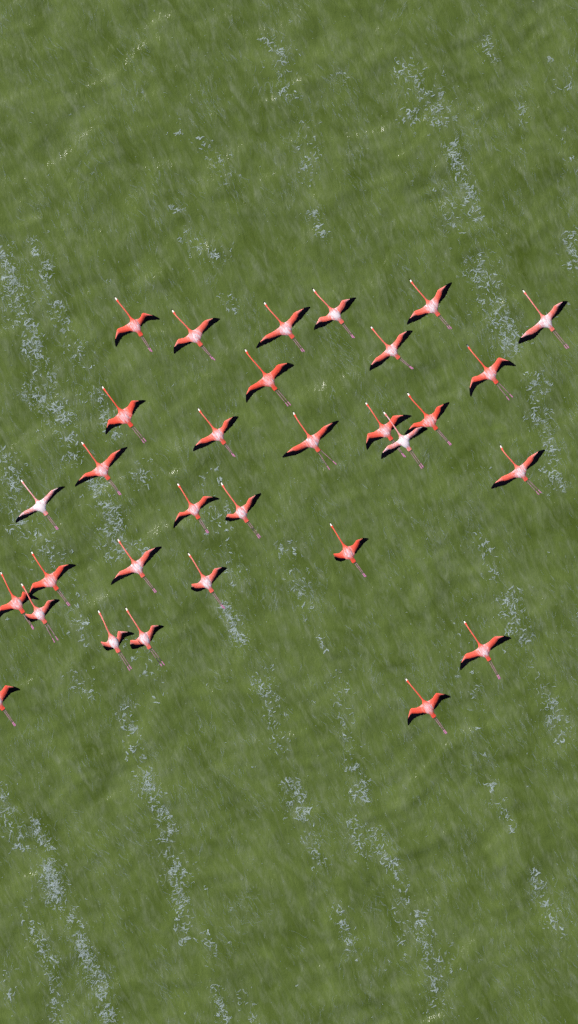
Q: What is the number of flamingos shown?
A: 31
